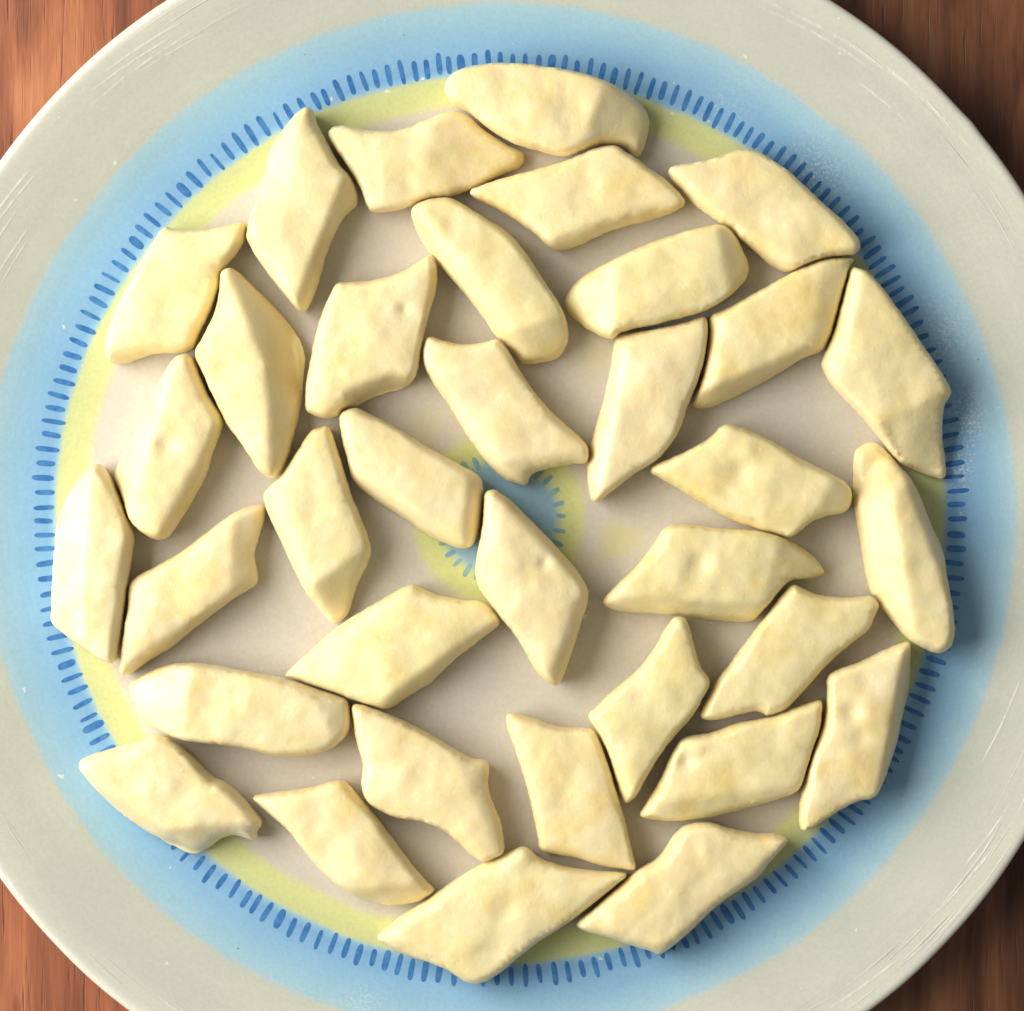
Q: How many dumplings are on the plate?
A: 35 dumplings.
